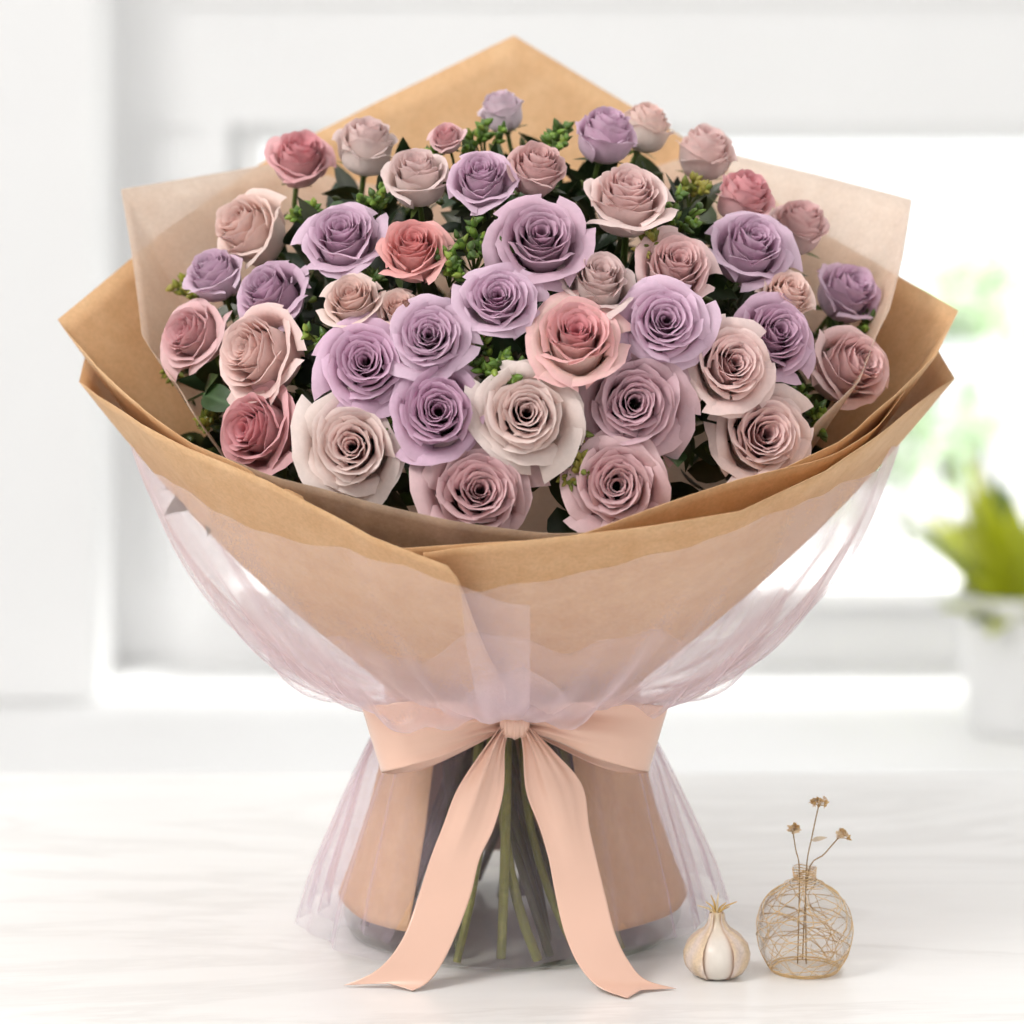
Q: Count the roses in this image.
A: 44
